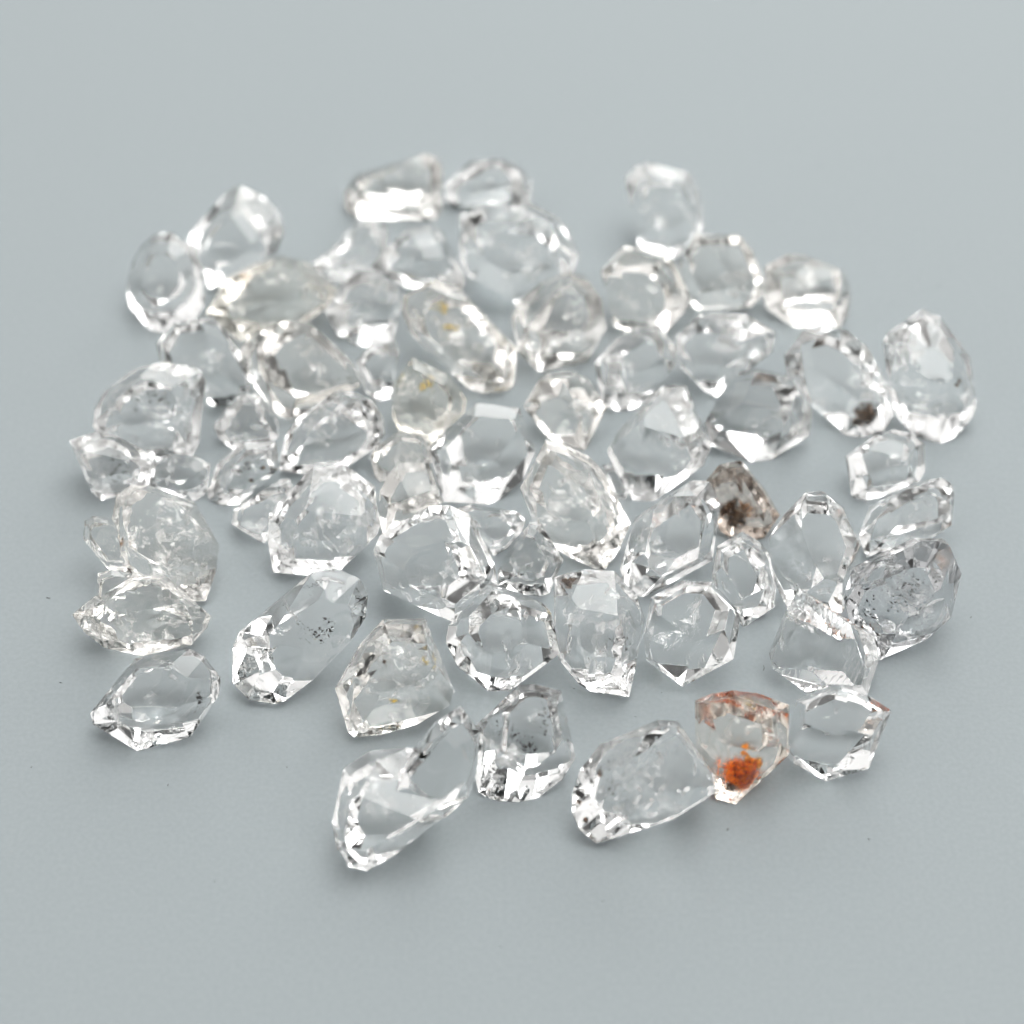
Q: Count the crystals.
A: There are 63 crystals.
